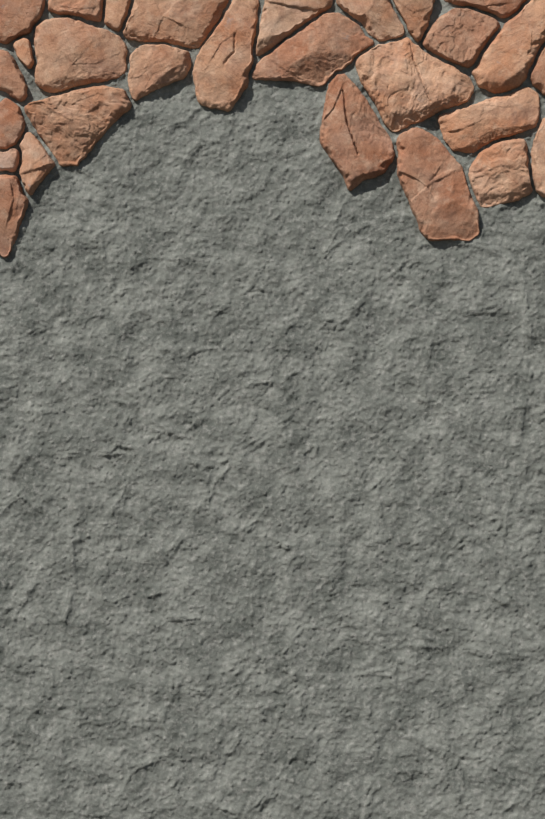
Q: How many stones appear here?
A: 28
